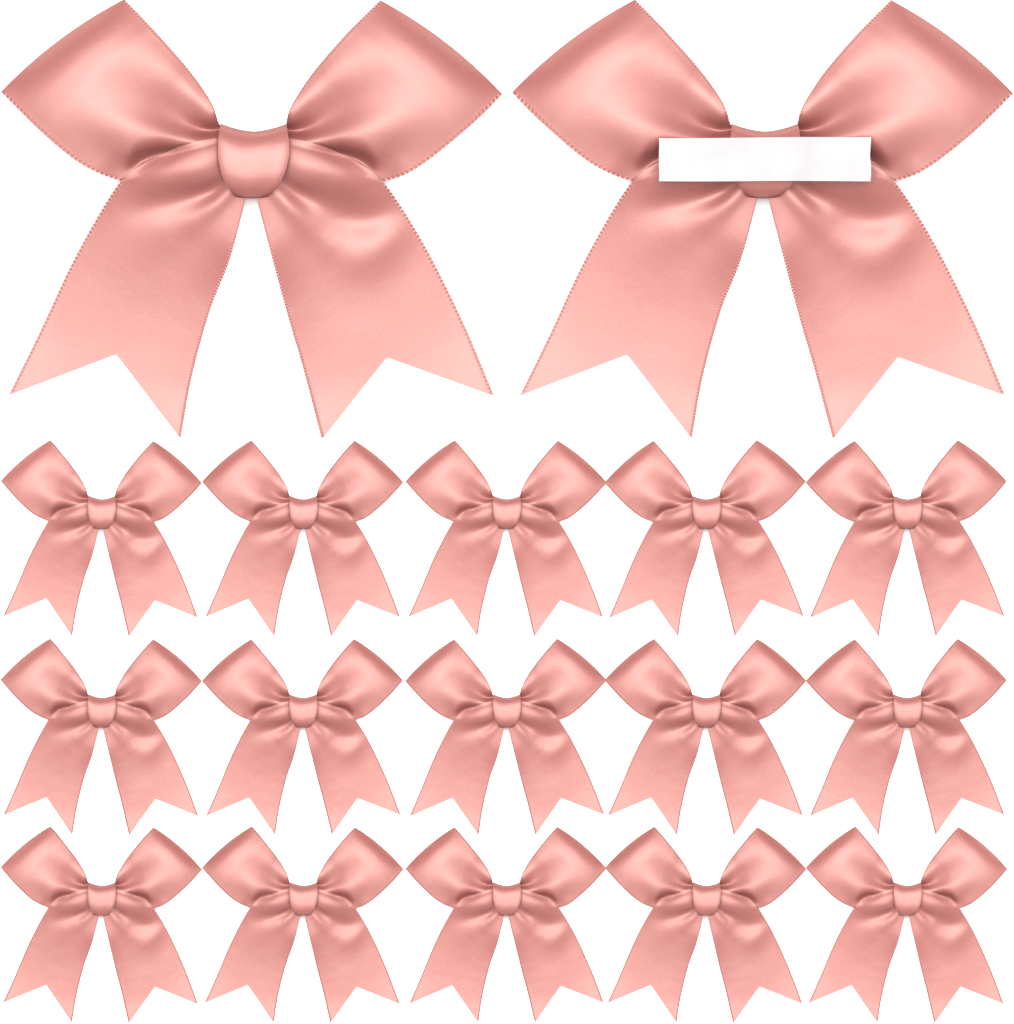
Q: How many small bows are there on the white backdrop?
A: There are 15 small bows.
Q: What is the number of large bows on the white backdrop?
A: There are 2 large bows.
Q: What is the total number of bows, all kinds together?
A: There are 17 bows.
